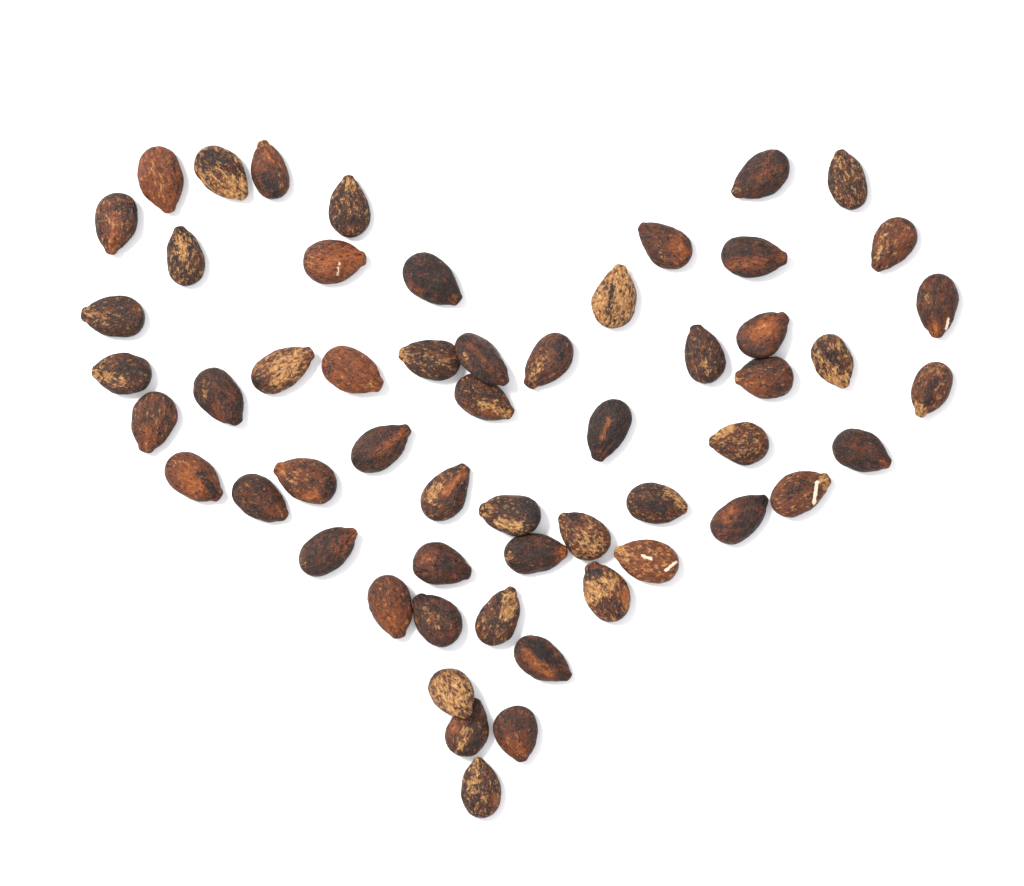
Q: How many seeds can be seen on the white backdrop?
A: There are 56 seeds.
